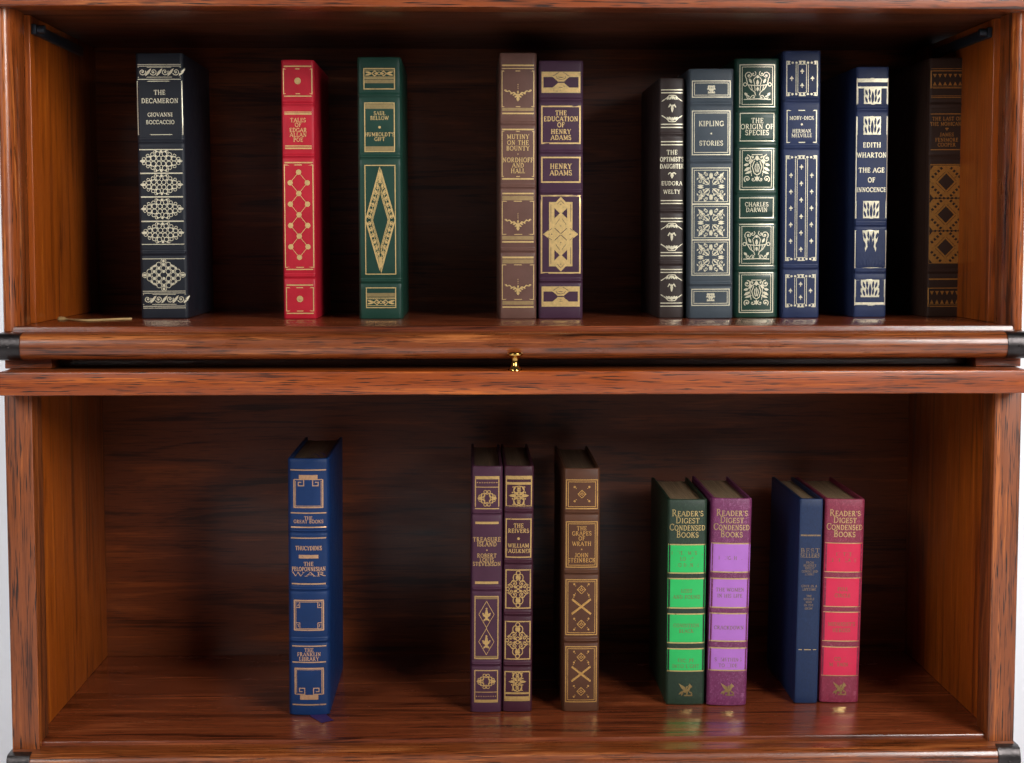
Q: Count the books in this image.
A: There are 19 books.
